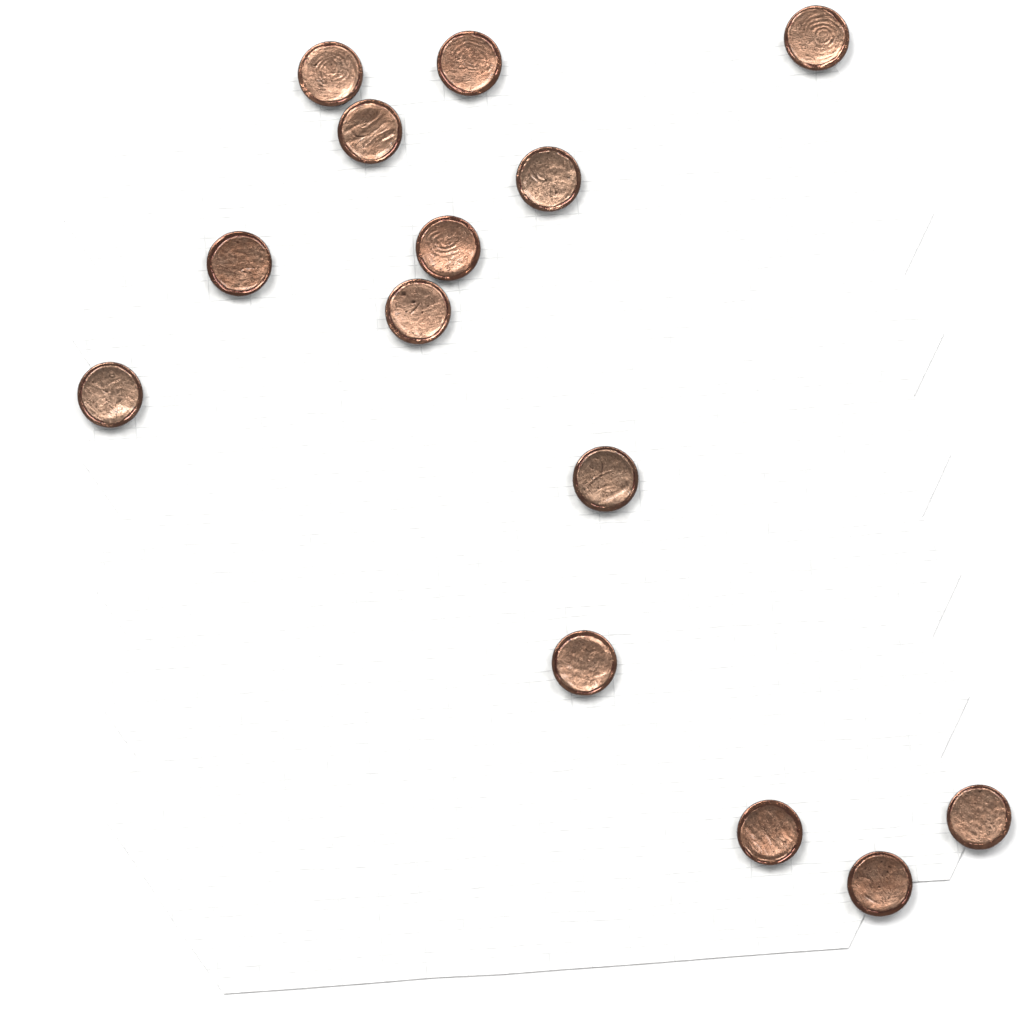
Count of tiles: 14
